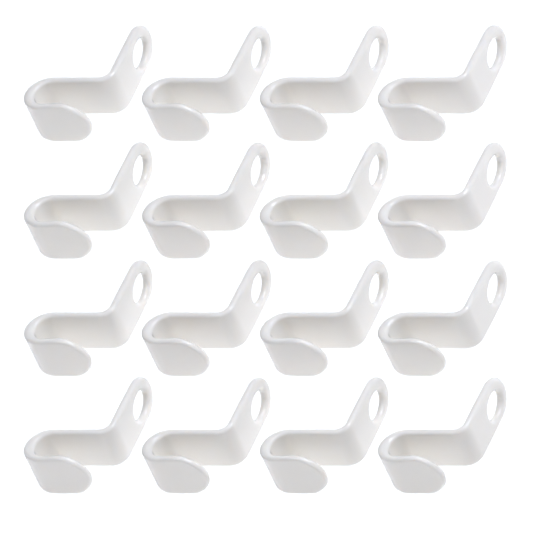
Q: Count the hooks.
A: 16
